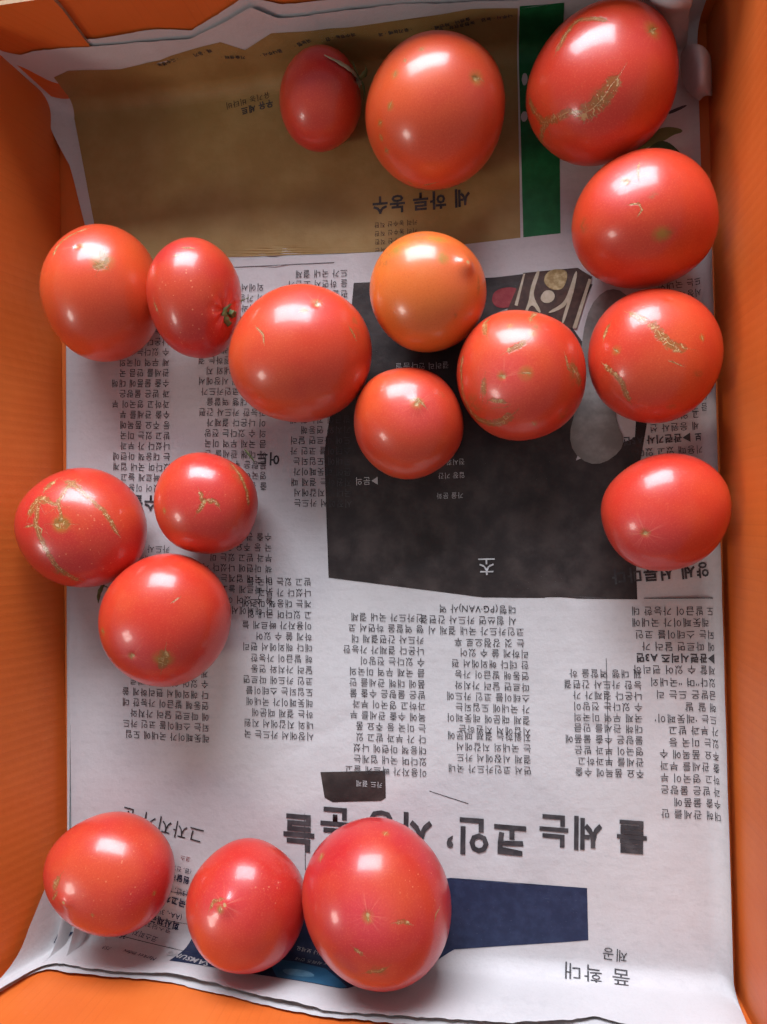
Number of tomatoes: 18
